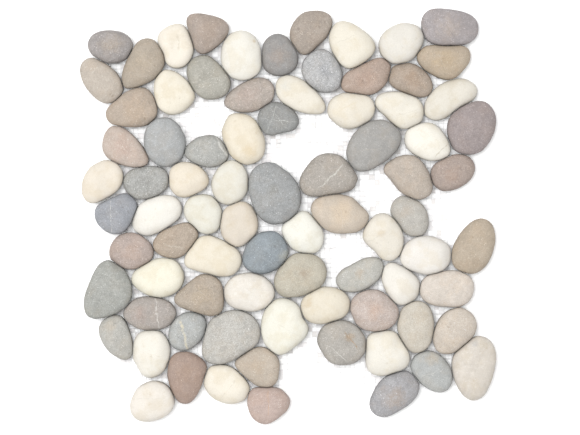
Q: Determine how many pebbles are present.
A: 81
